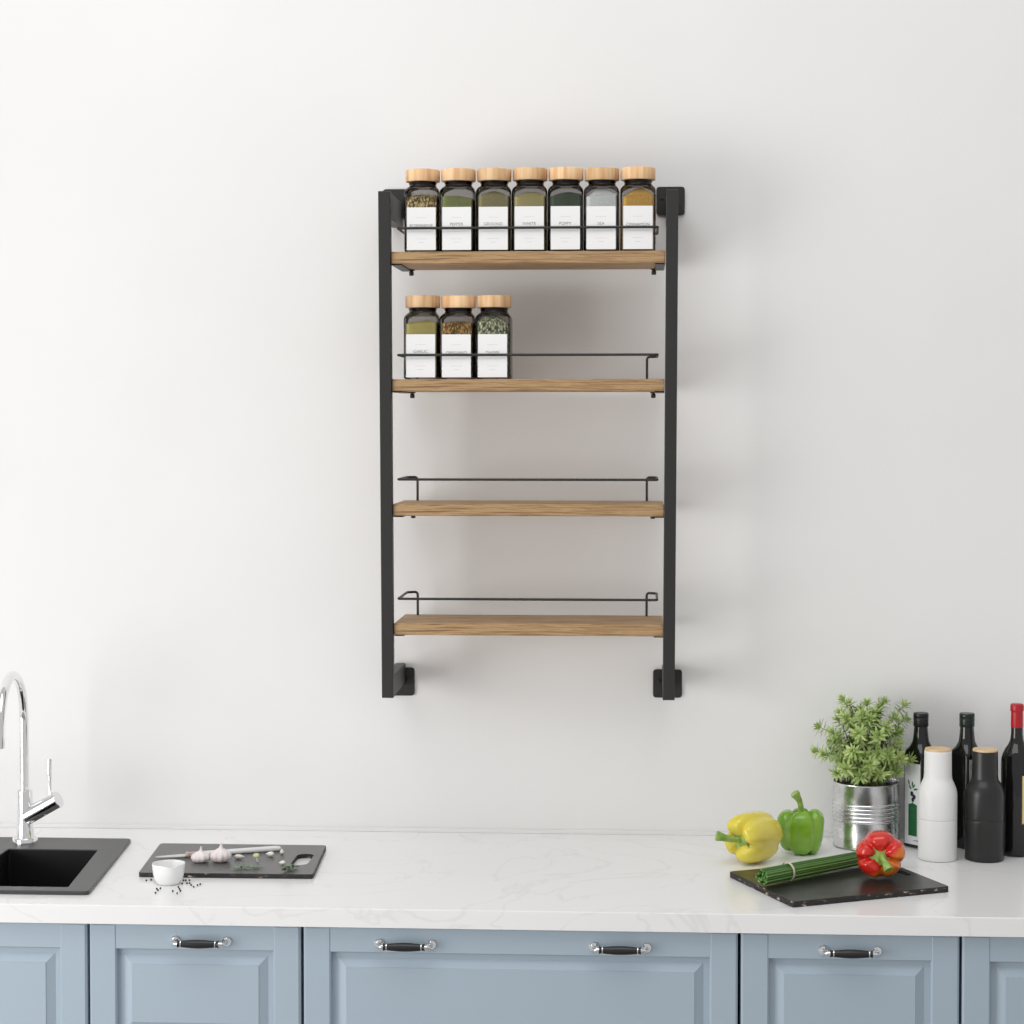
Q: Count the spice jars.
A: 10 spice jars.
